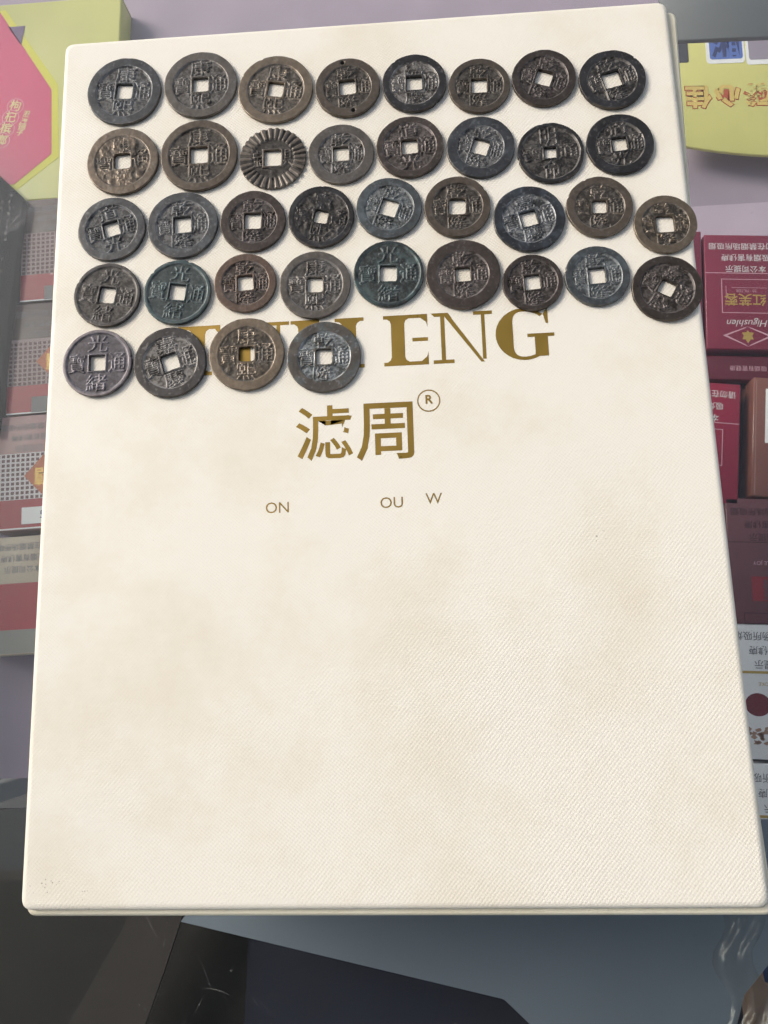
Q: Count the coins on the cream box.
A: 38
